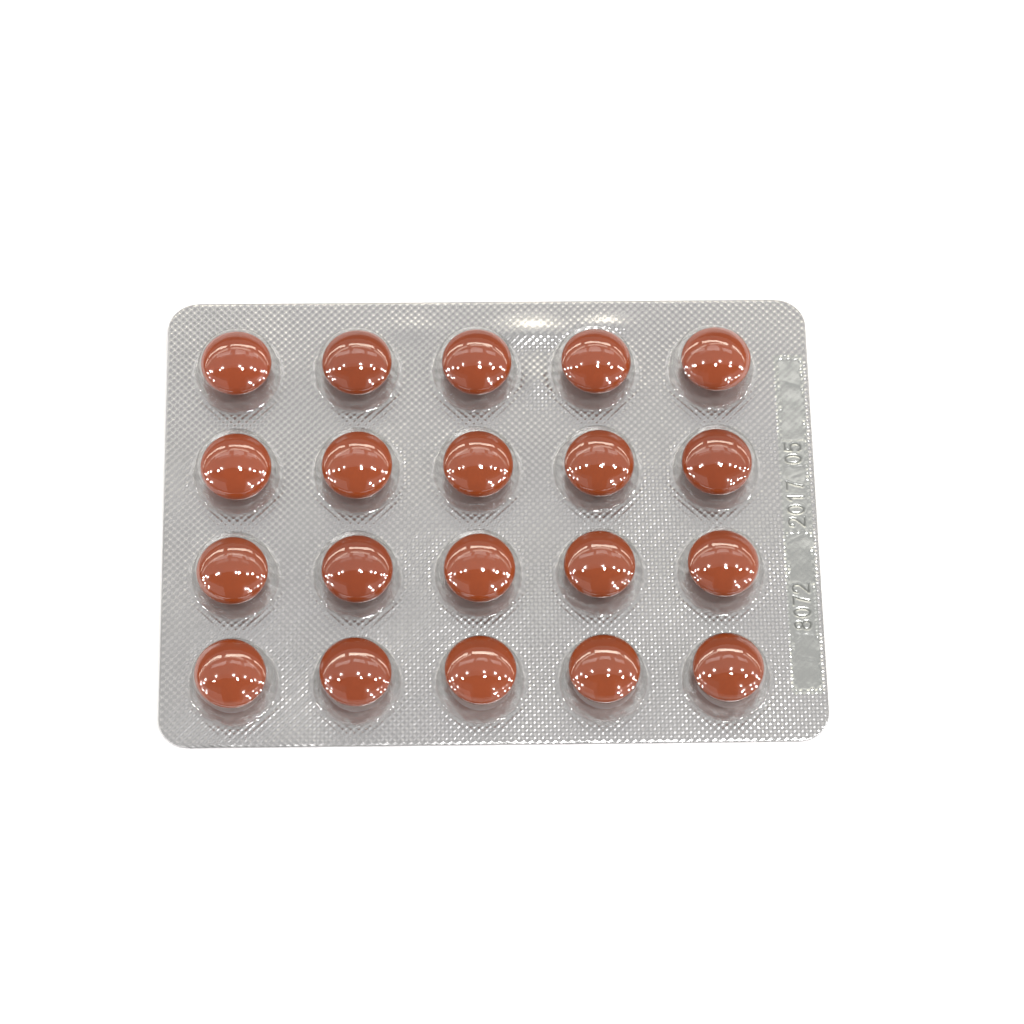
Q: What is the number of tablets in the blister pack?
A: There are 20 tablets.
